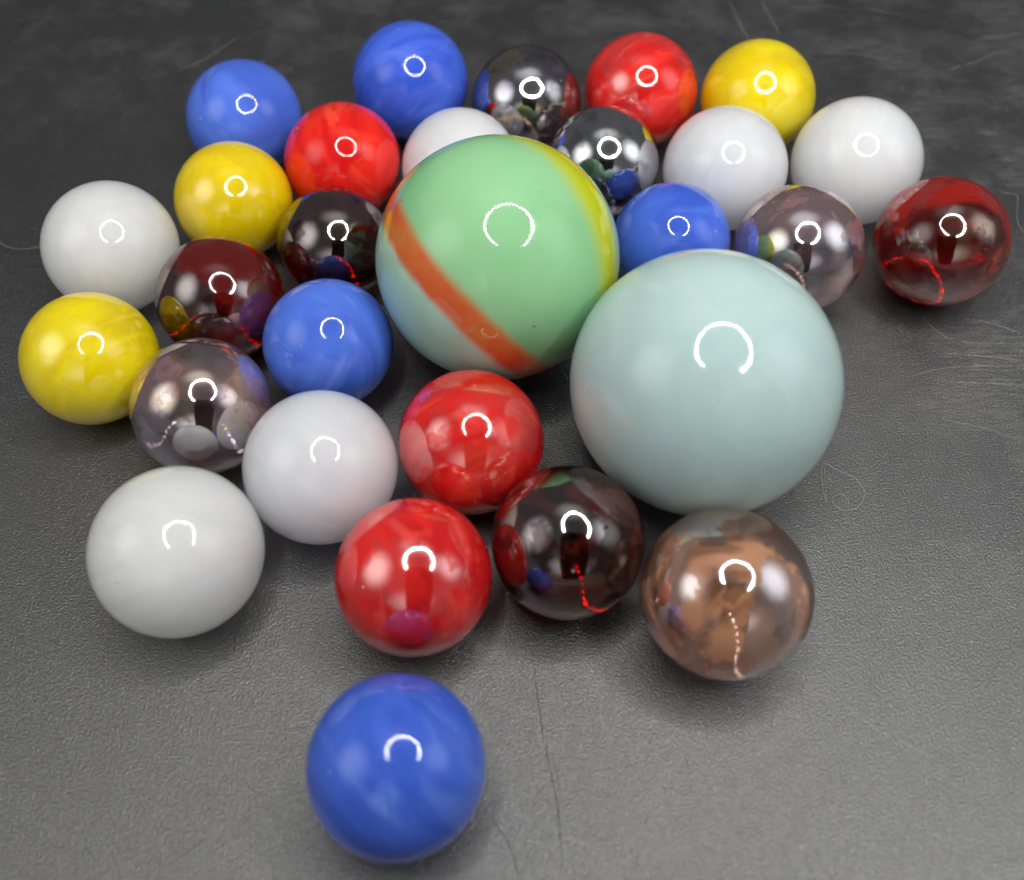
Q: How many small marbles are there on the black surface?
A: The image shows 27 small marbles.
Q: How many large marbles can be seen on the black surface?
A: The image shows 2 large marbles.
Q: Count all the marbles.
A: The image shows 29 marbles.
